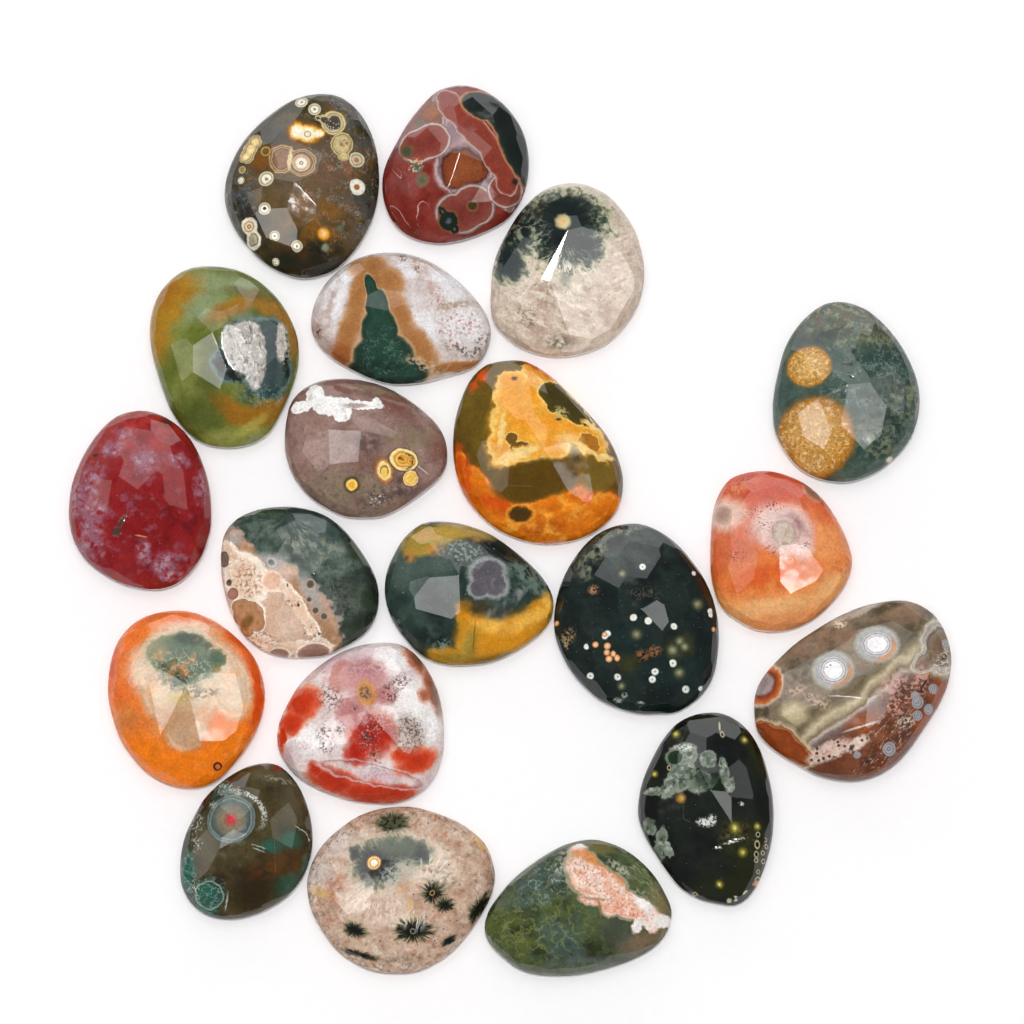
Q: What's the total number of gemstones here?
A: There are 20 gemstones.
